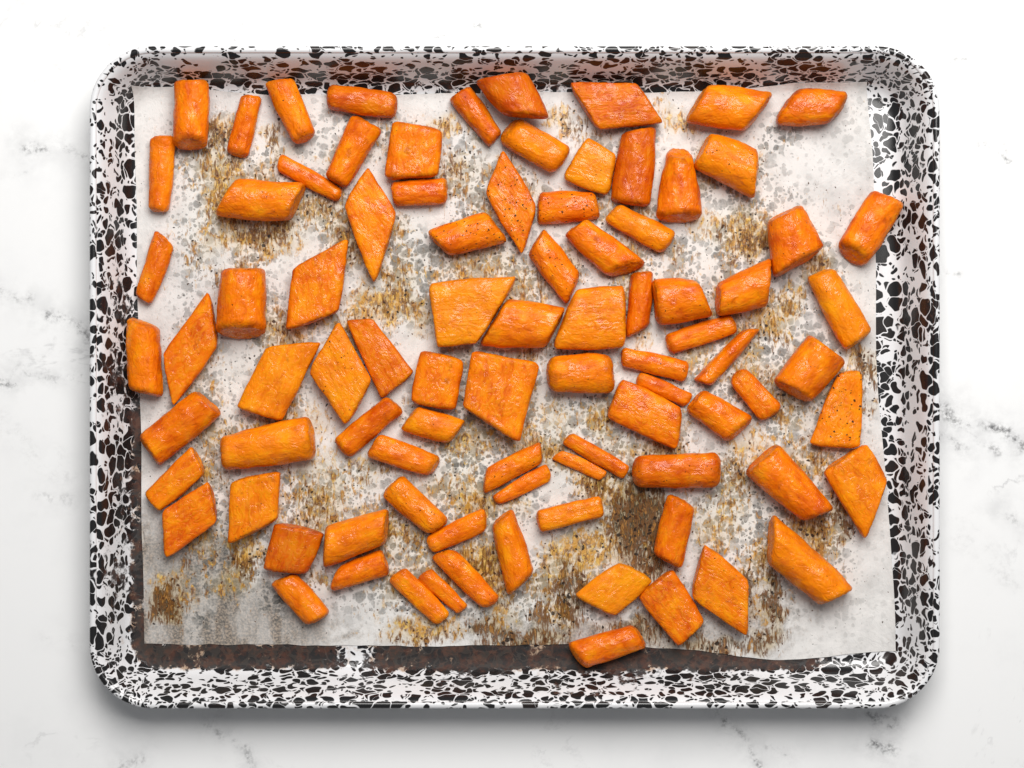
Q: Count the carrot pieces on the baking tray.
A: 88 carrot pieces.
